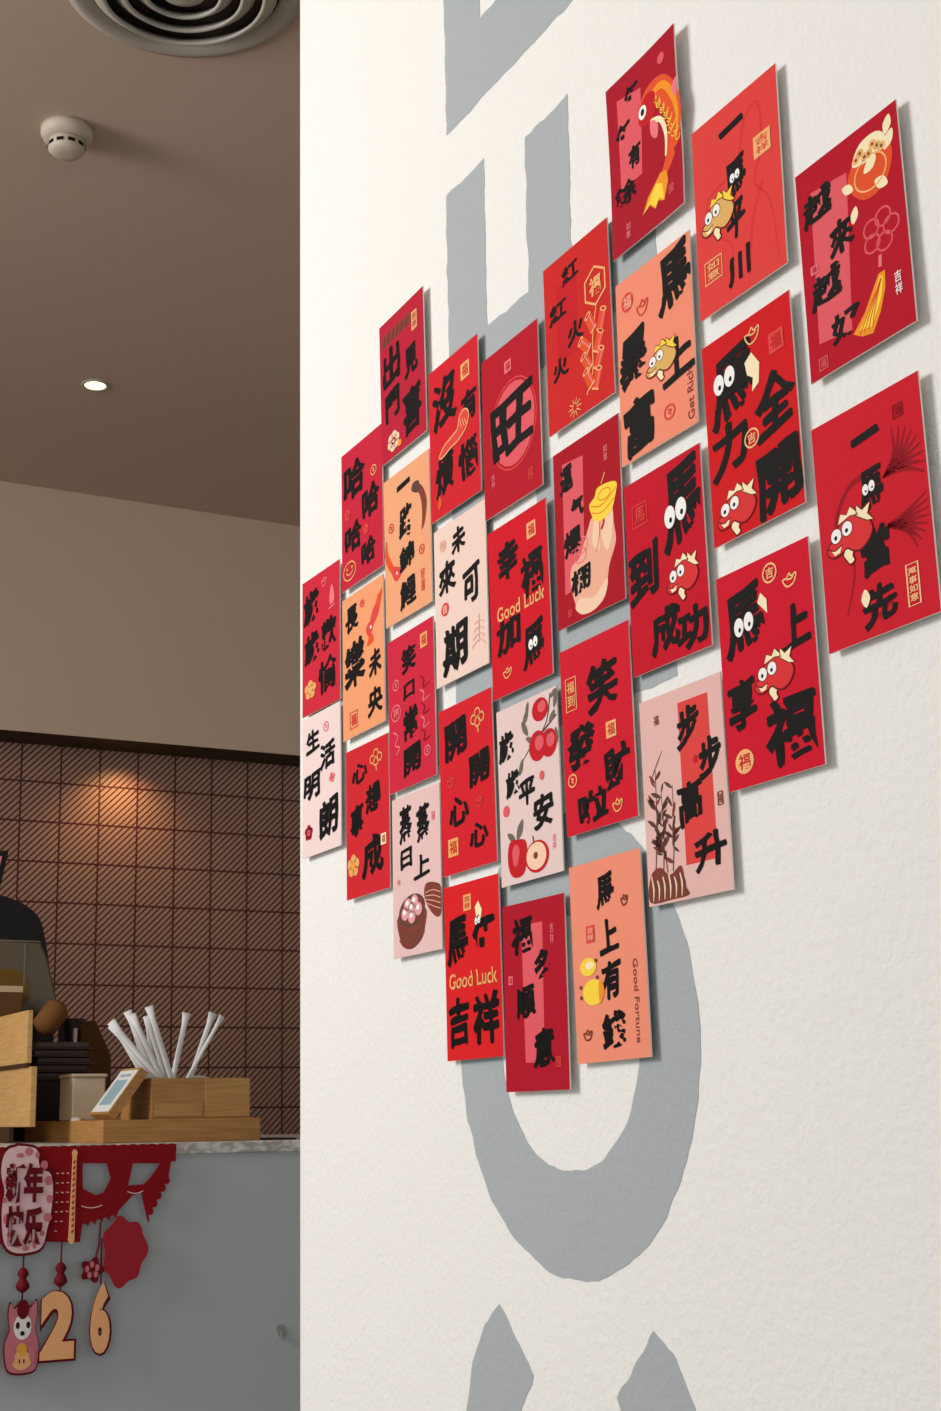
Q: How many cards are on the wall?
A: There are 30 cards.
